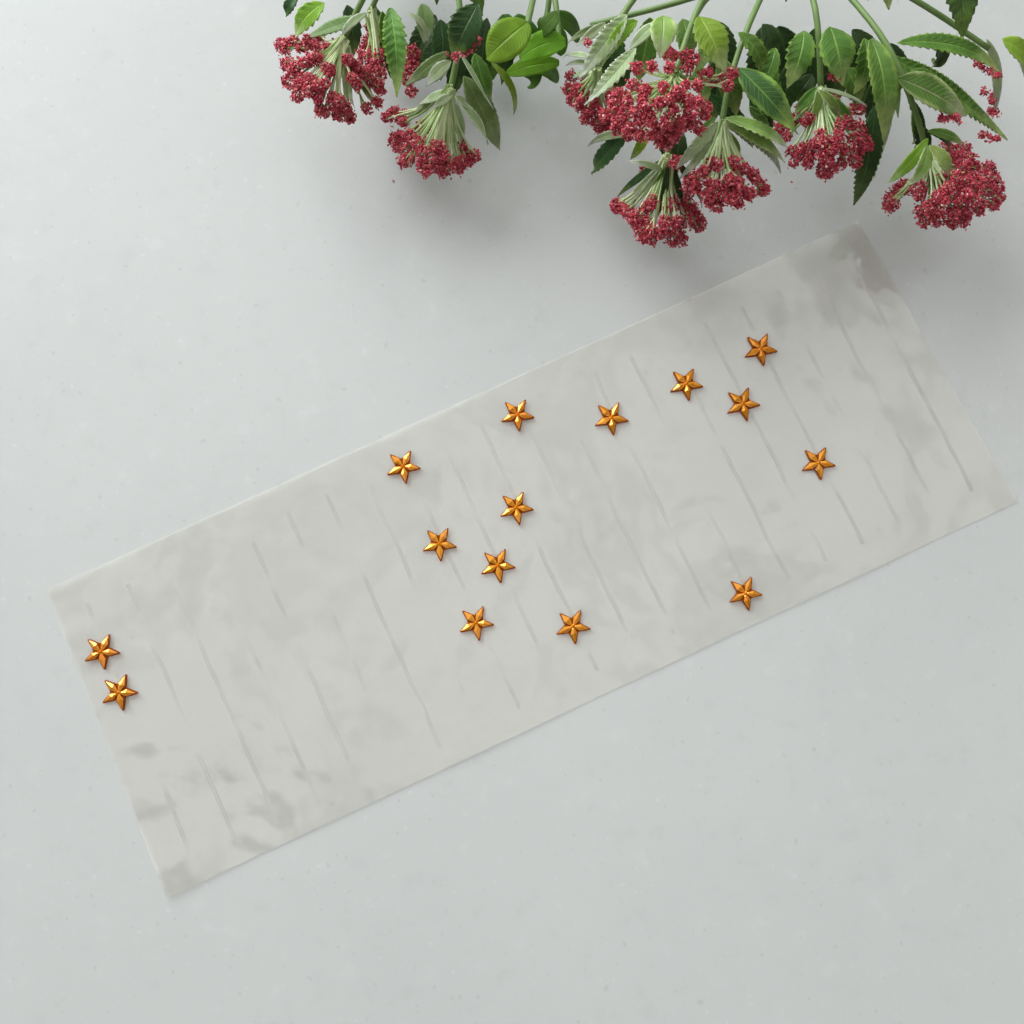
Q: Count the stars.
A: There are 15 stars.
